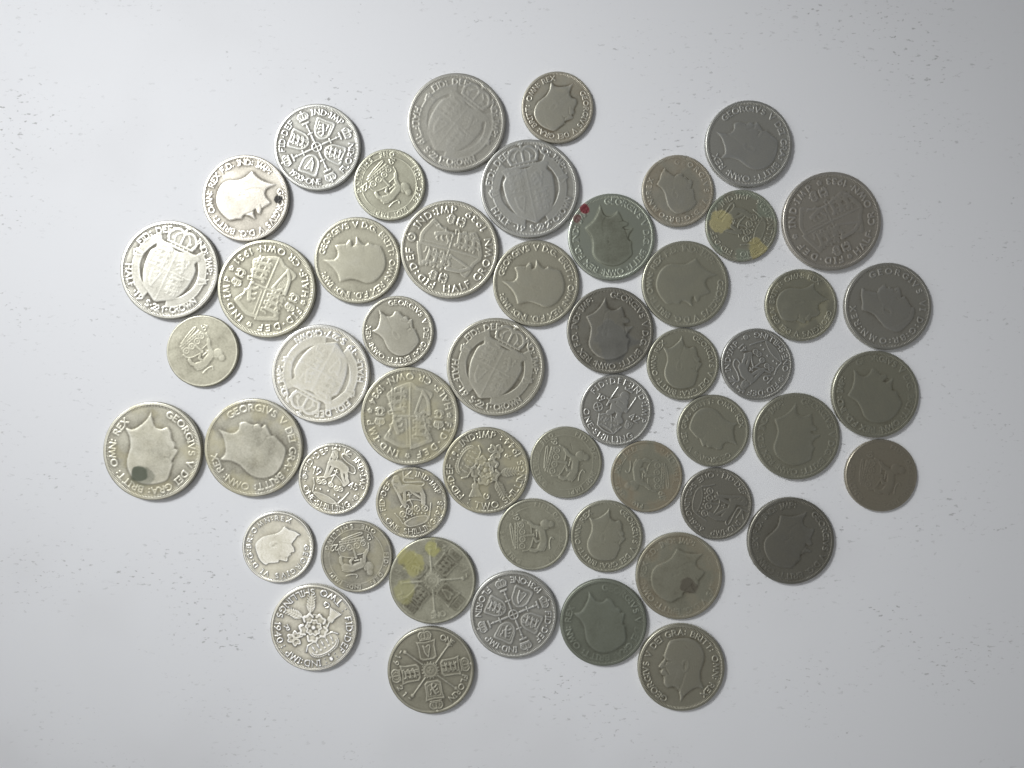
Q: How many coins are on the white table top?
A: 52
